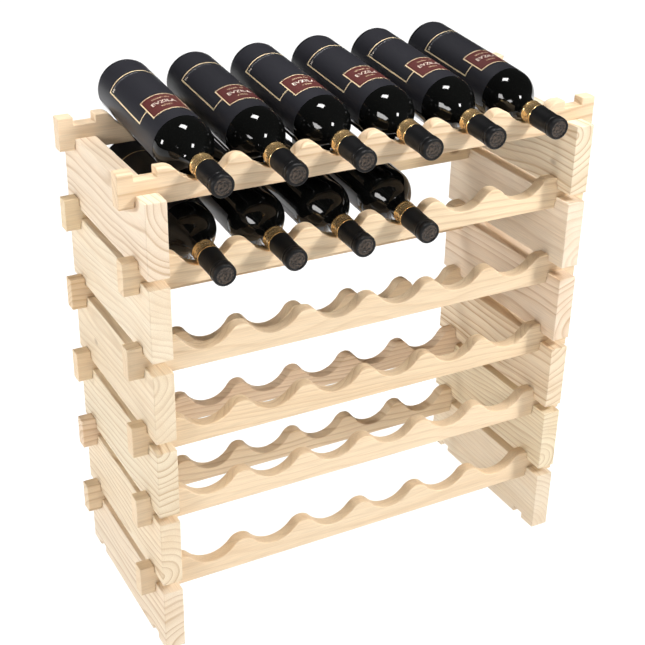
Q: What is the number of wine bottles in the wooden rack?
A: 10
